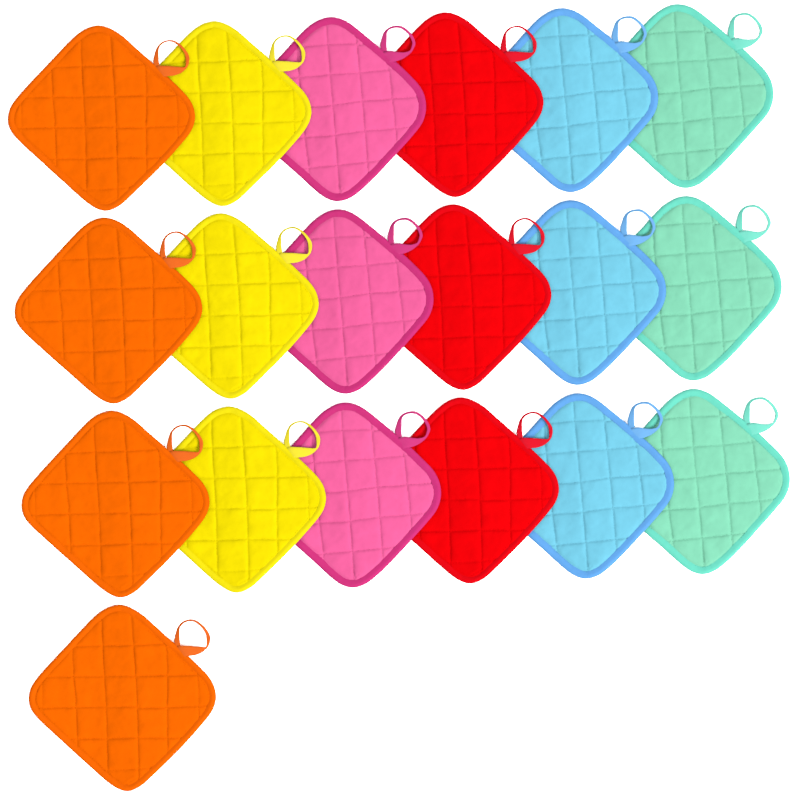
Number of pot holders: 19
